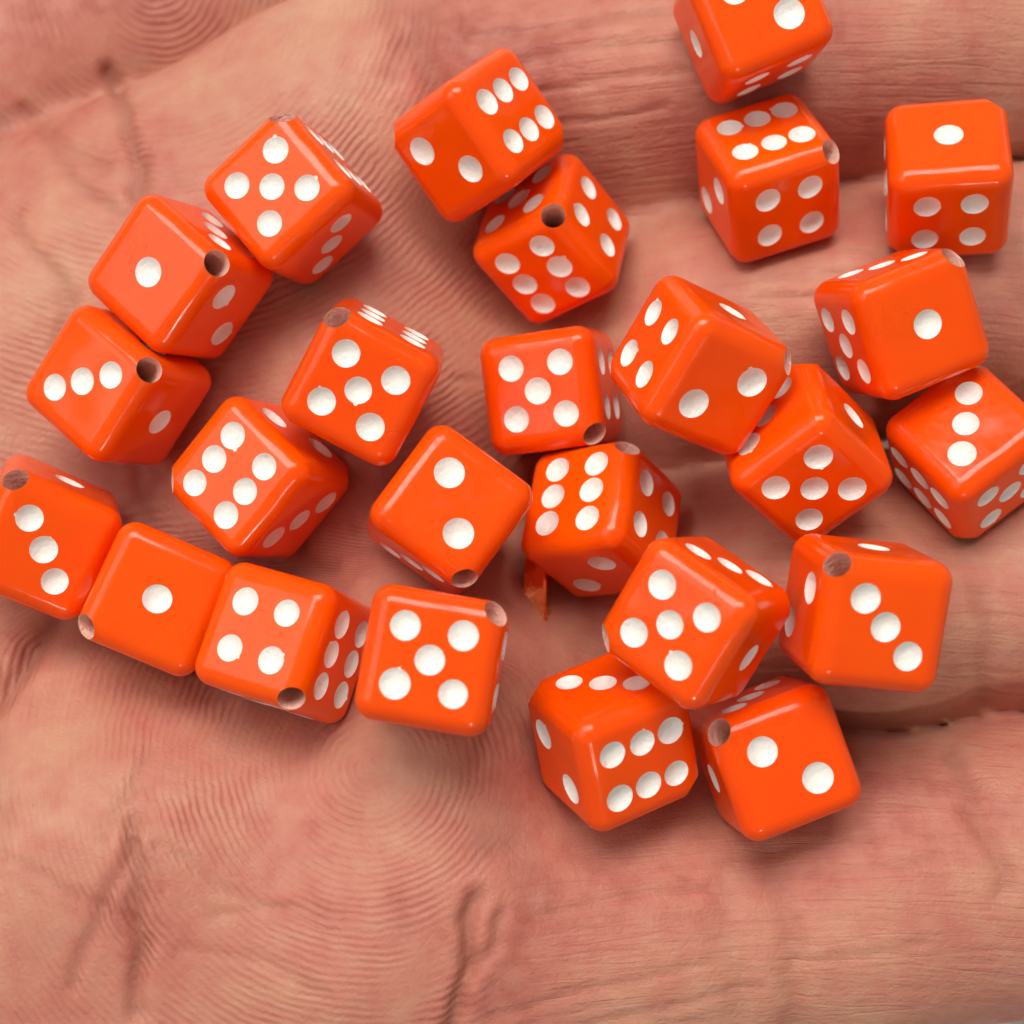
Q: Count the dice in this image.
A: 25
